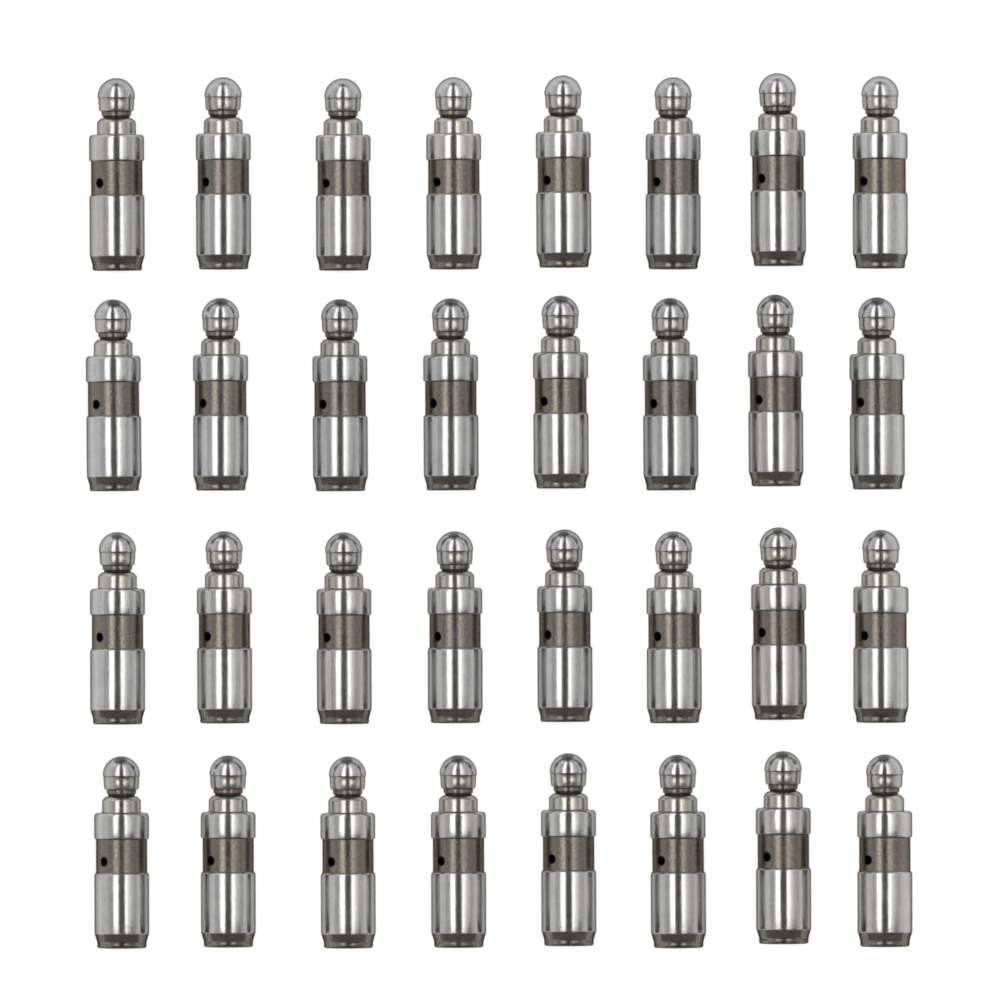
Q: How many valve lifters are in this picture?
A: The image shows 32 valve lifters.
